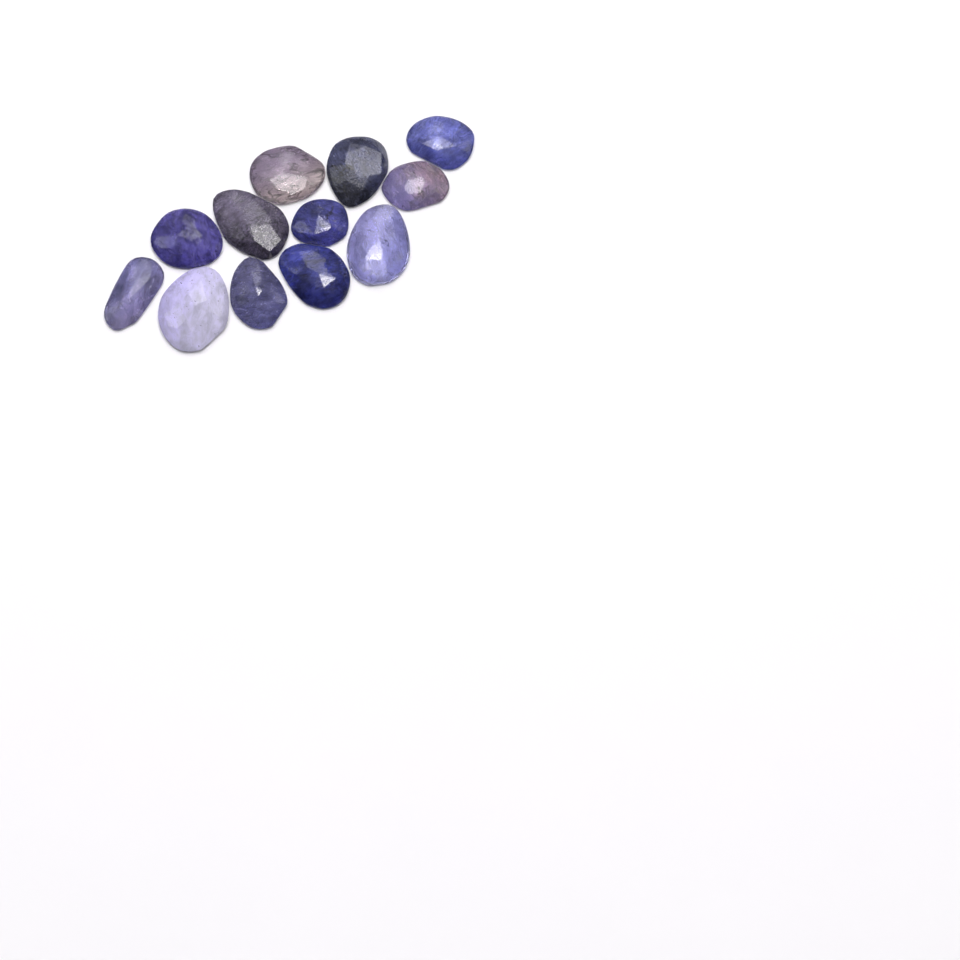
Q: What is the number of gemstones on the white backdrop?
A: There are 12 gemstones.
